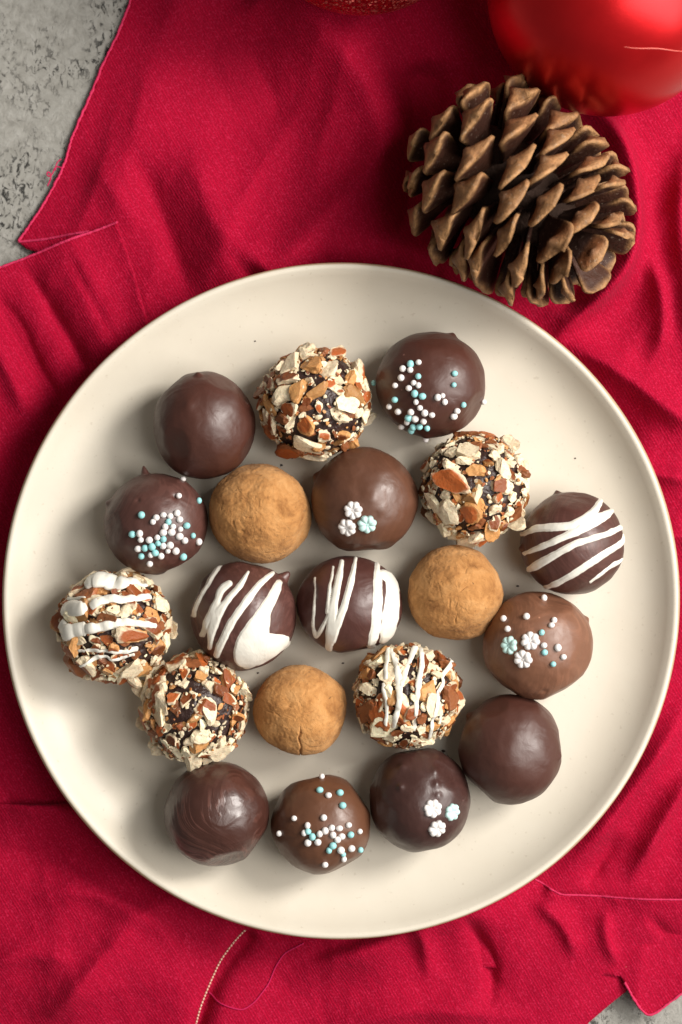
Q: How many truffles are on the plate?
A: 20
